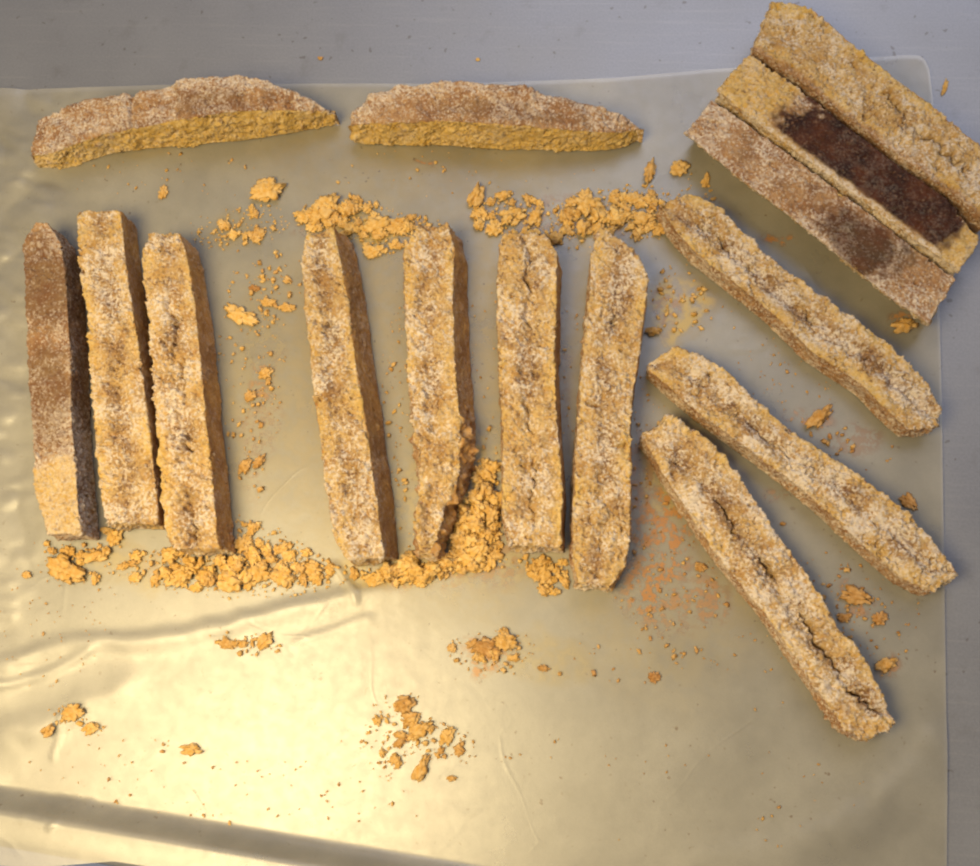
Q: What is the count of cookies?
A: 15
